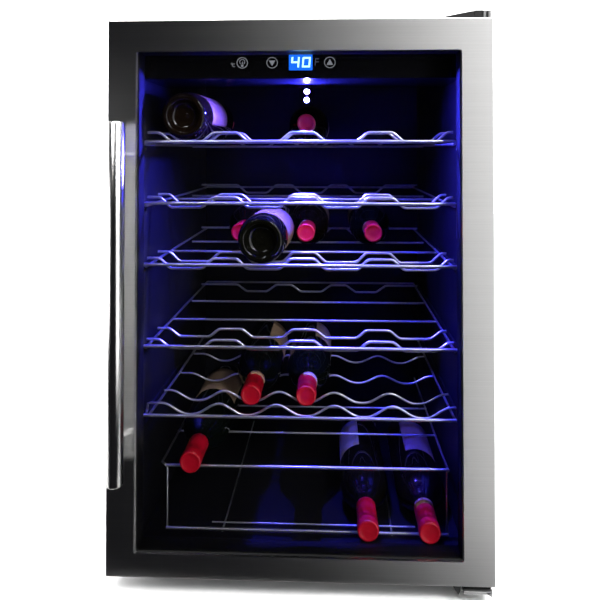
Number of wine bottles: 11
